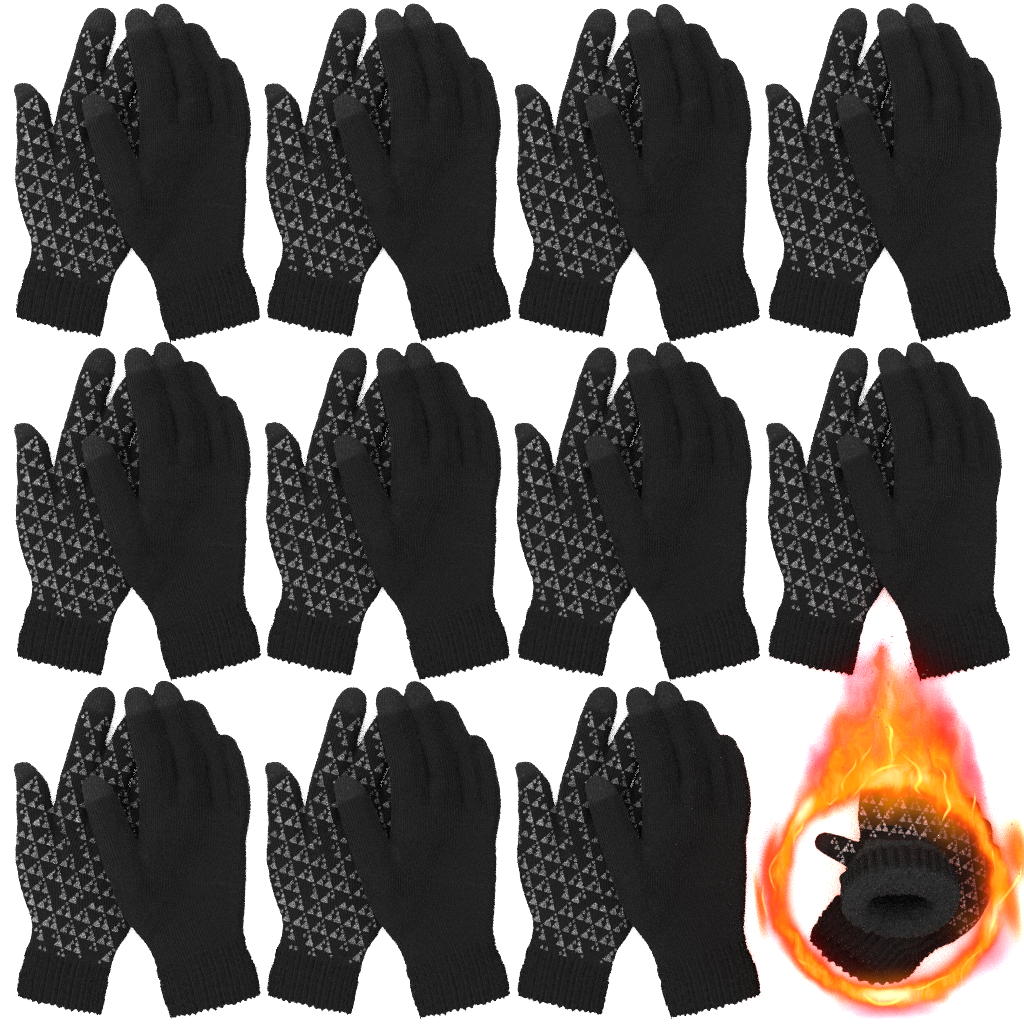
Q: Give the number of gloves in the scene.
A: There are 24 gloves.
